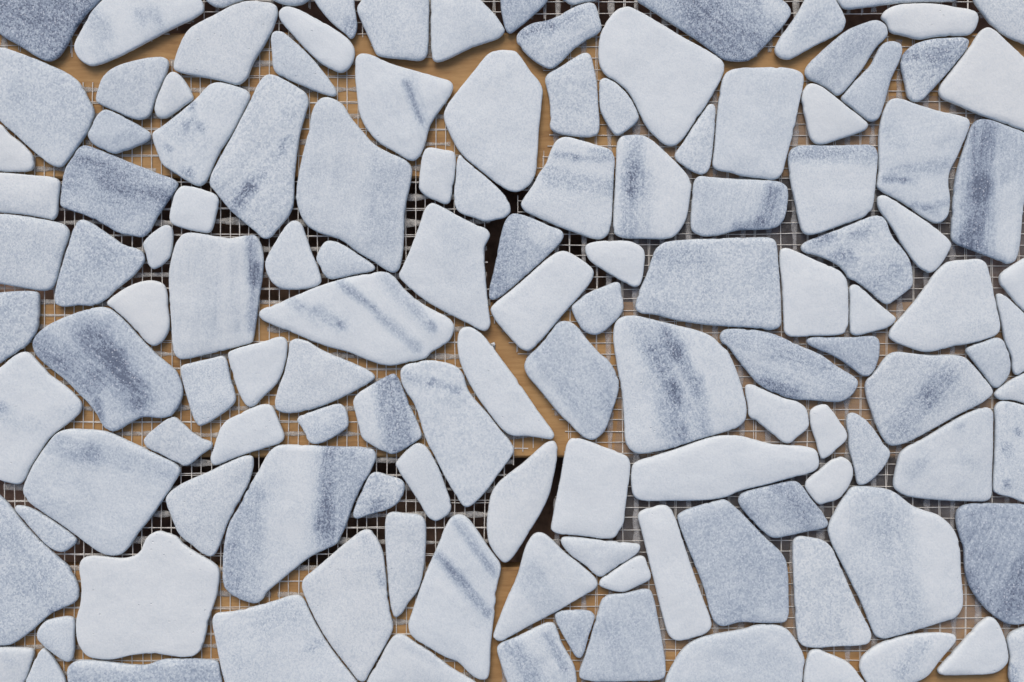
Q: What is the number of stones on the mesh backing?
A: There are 132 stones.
